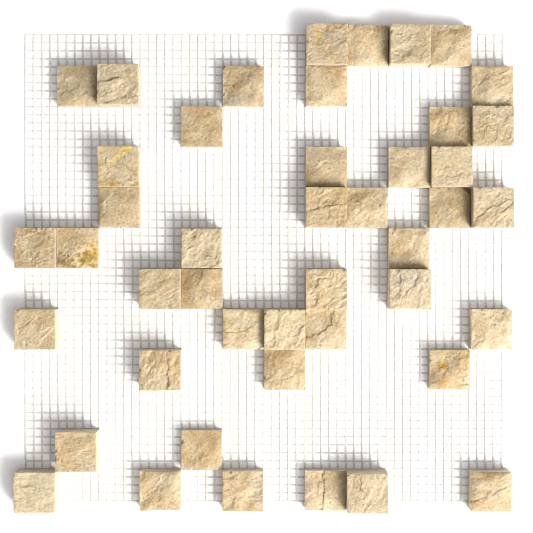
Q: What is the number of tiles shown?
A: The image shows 45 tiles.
